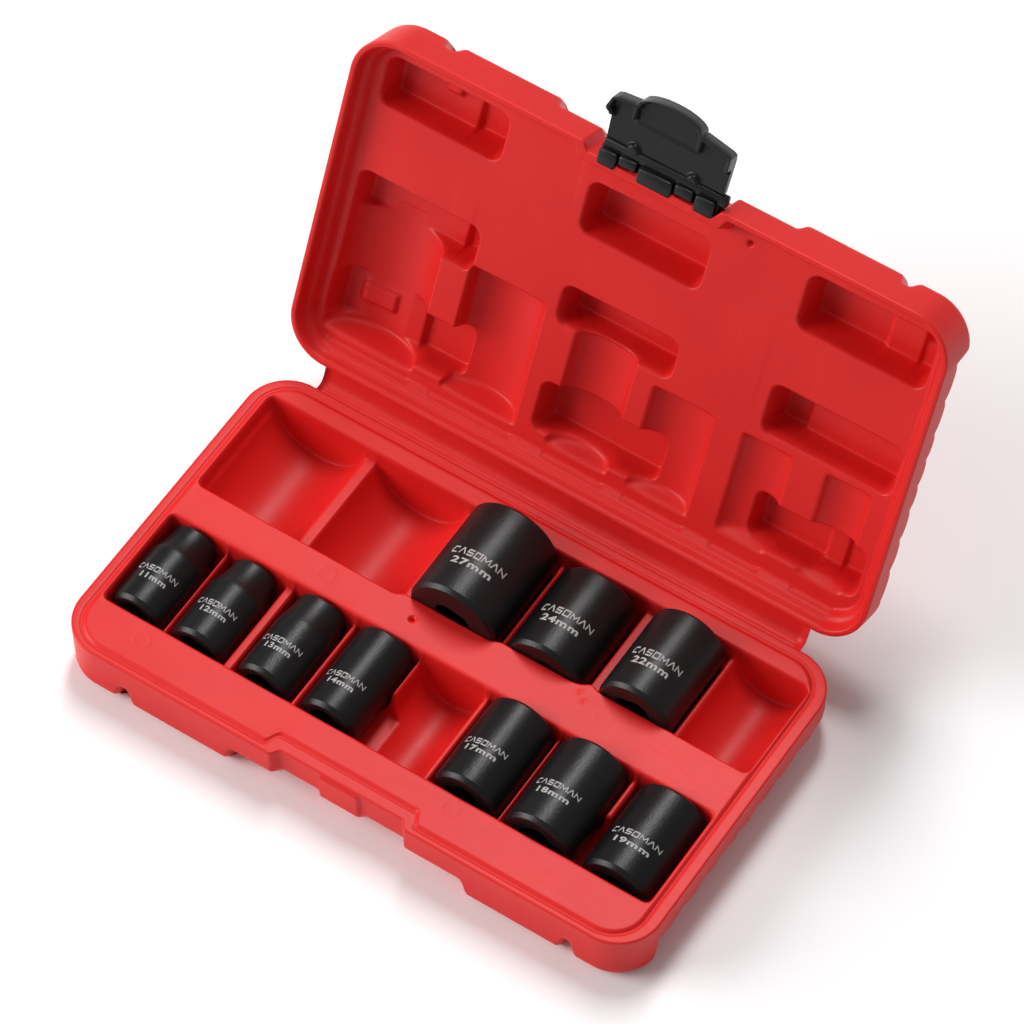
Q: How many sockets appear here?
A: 10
